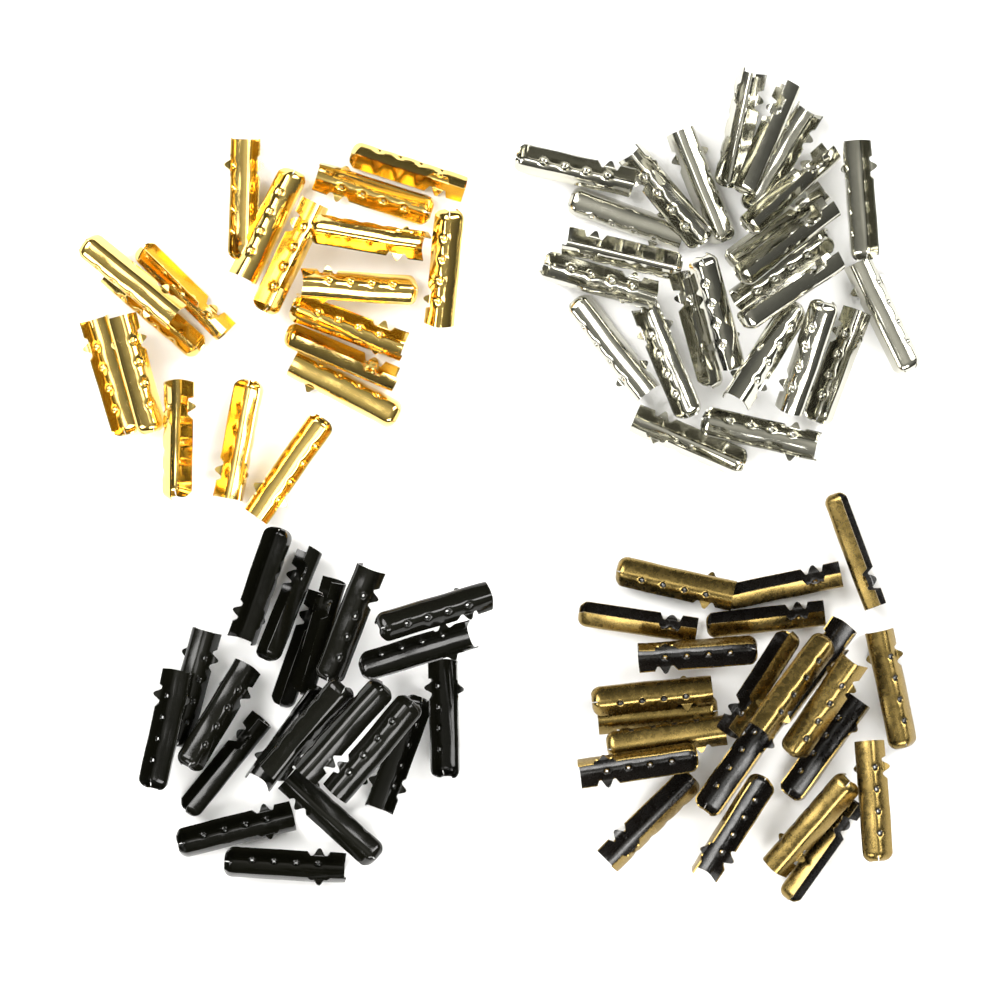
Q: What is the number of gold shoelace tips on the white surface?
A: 19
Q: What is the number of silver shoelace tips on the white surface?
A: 25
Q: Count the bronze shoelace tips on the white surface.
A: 22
